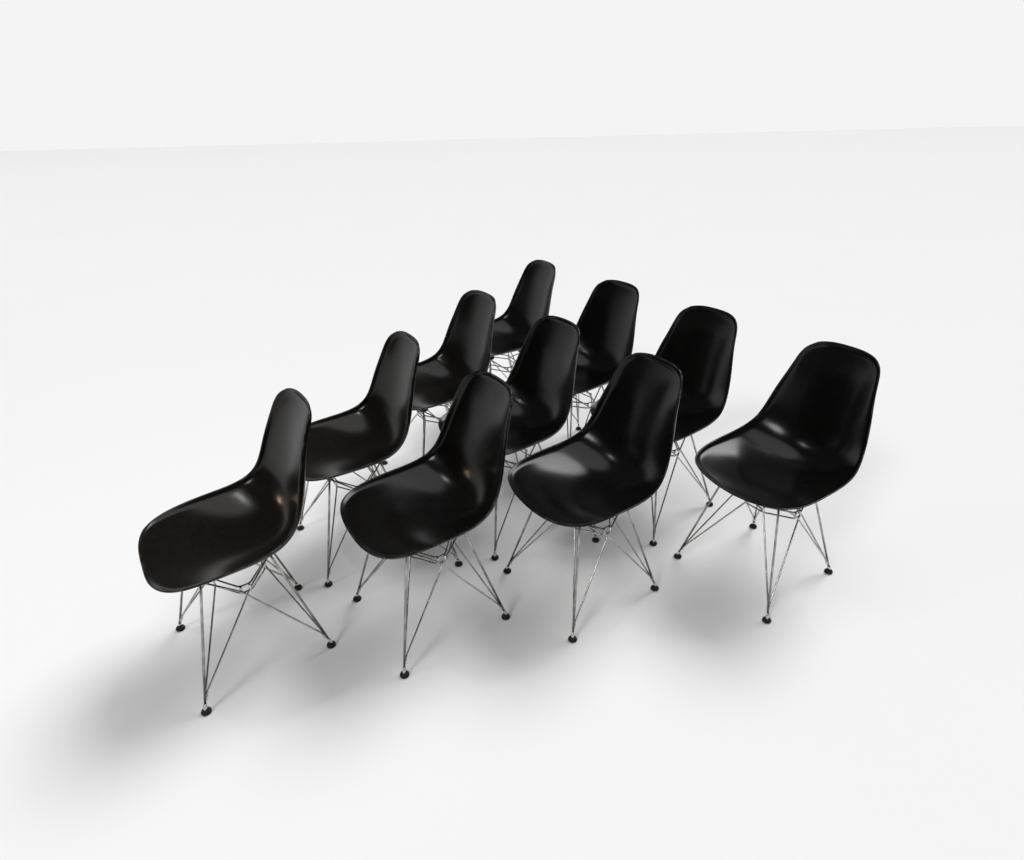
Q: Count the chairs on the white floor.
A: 10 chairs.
